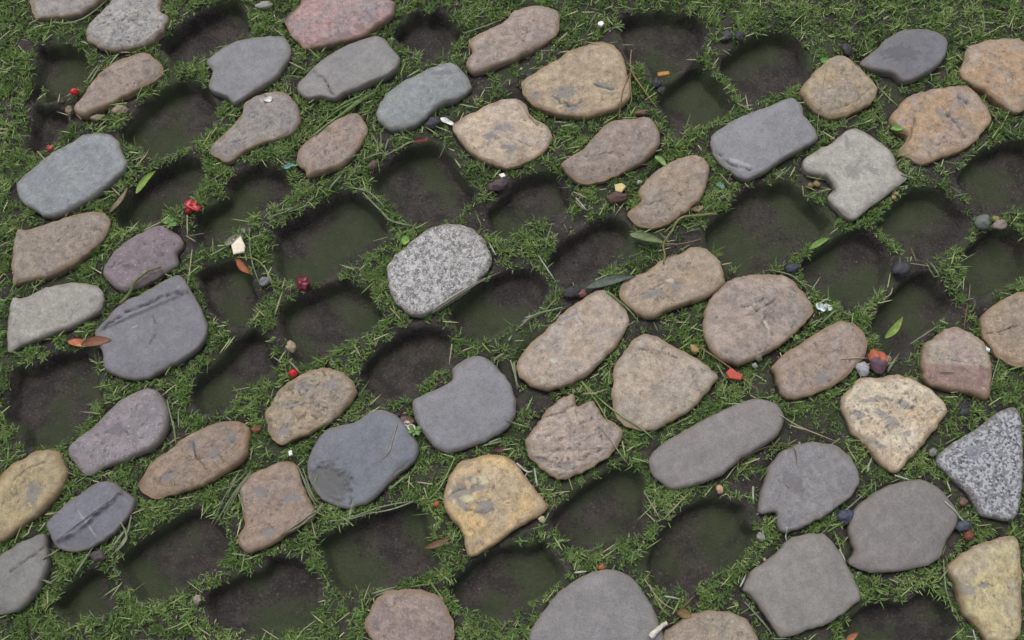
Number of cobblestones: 54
